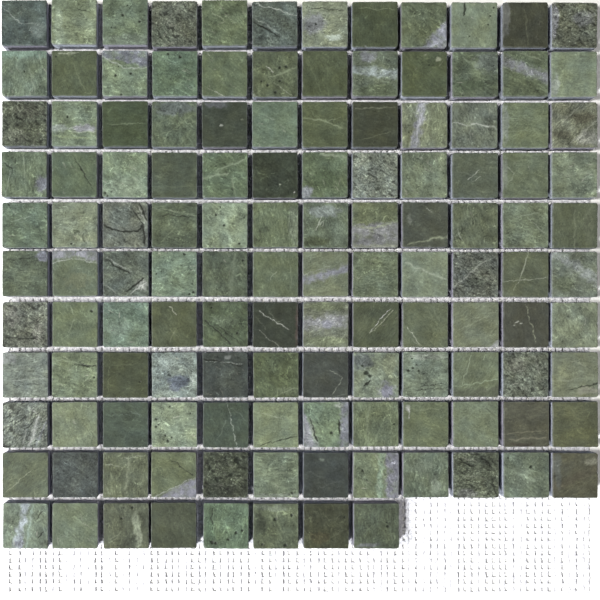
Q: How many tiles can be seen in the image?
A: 128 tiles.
